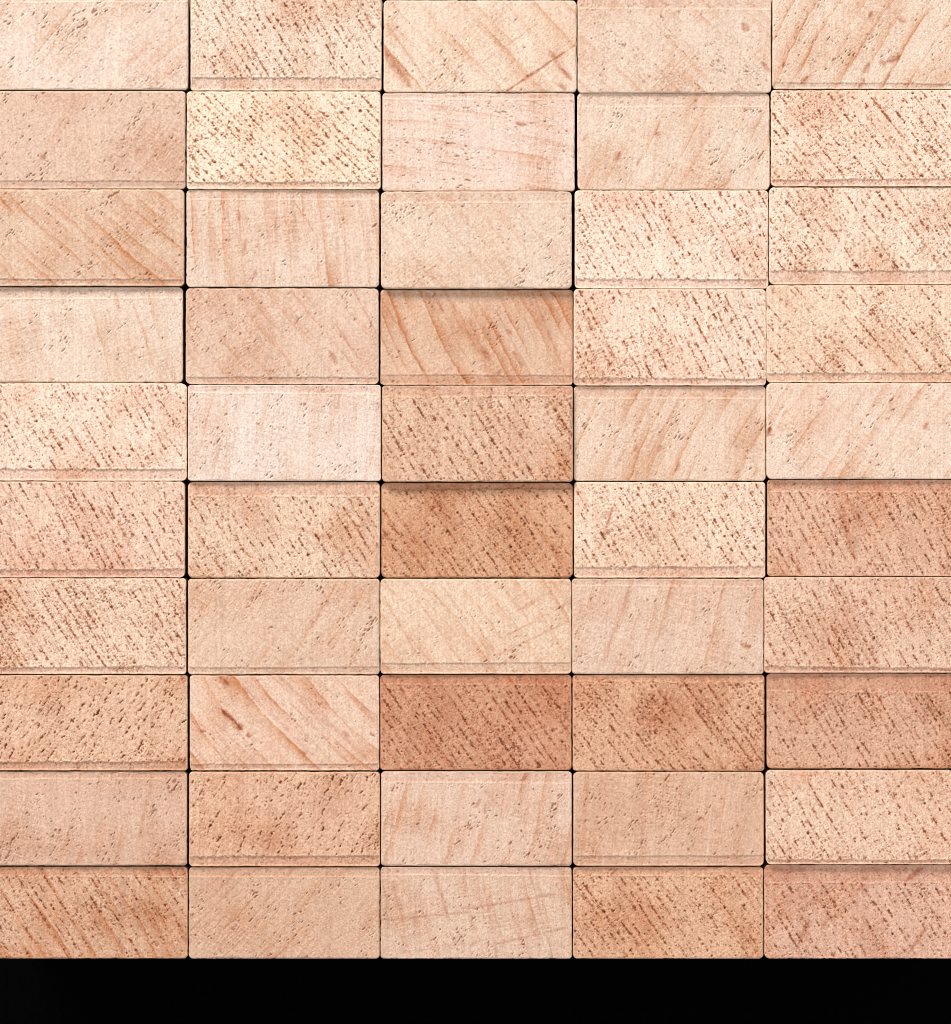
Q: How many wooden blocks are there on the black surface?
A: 50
